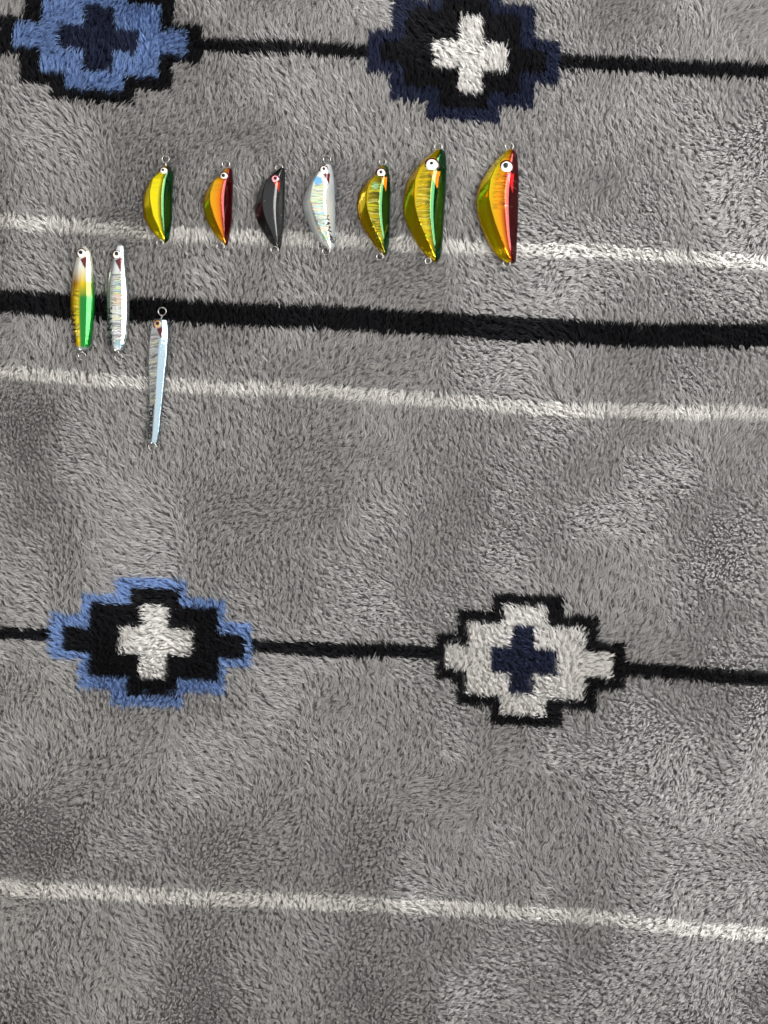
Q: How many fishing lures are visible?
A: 10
